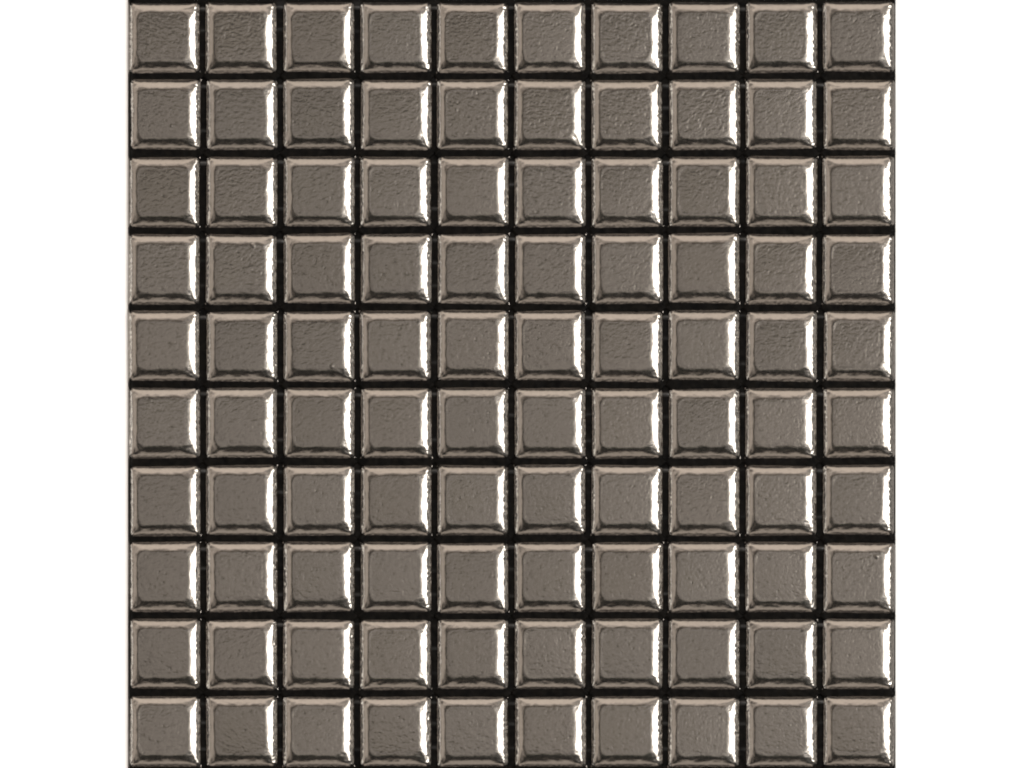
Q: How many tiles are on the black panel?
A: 100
